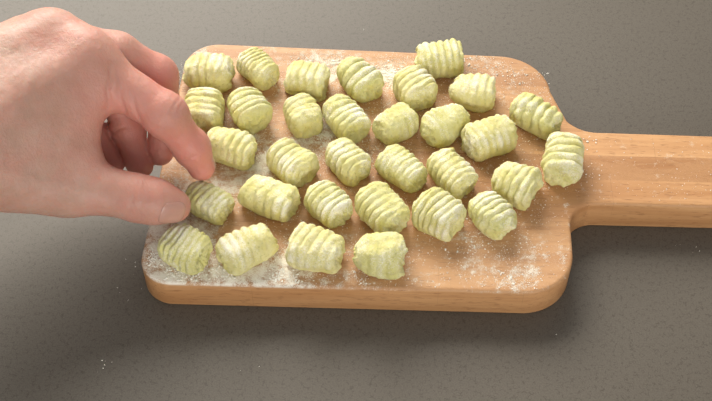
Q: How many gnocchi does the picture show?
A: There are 32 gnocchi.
